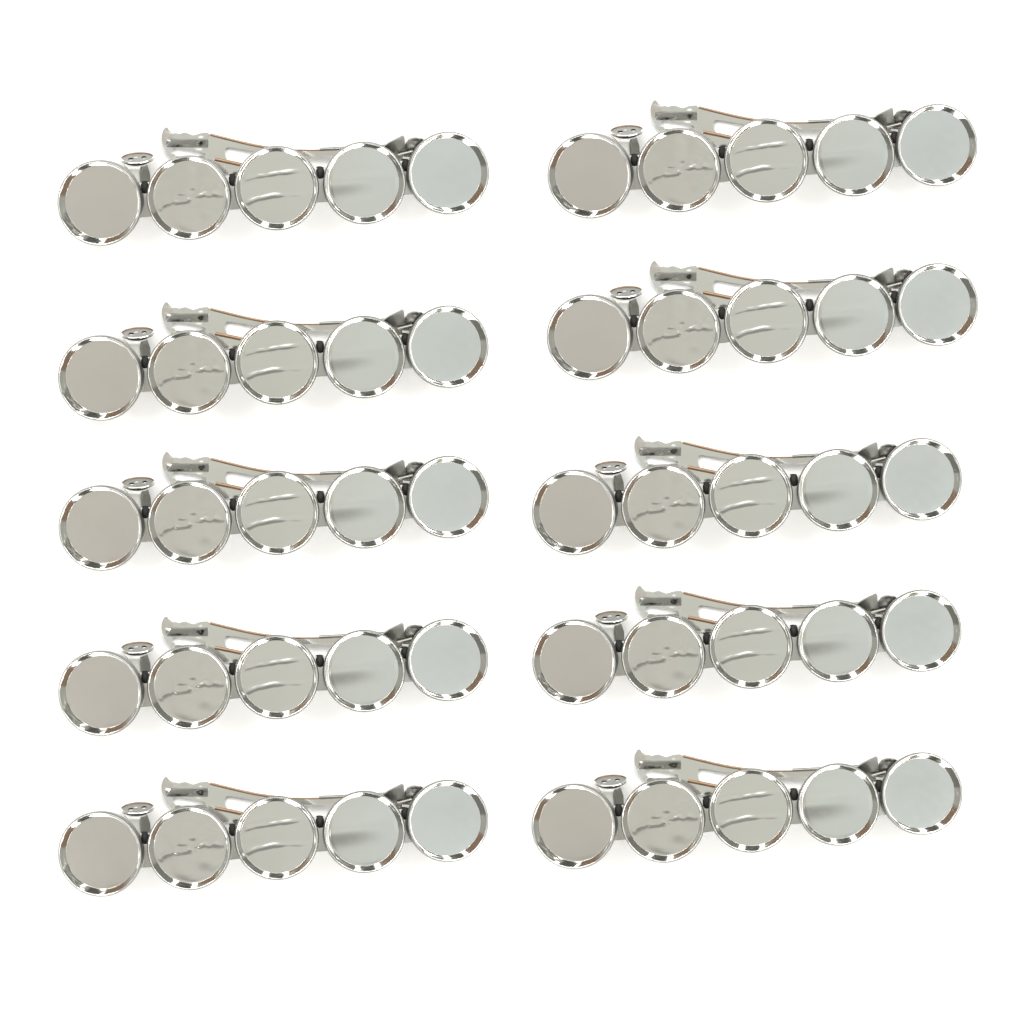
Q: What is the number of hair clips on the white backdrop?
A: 10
